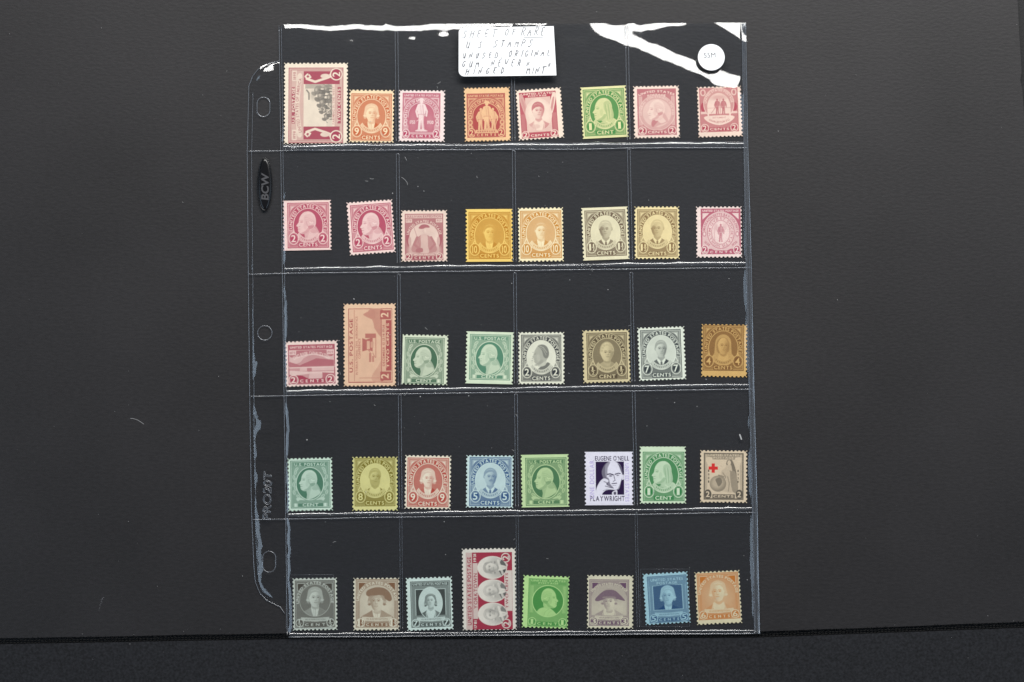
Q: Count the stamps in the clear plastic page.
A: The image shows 40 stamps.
